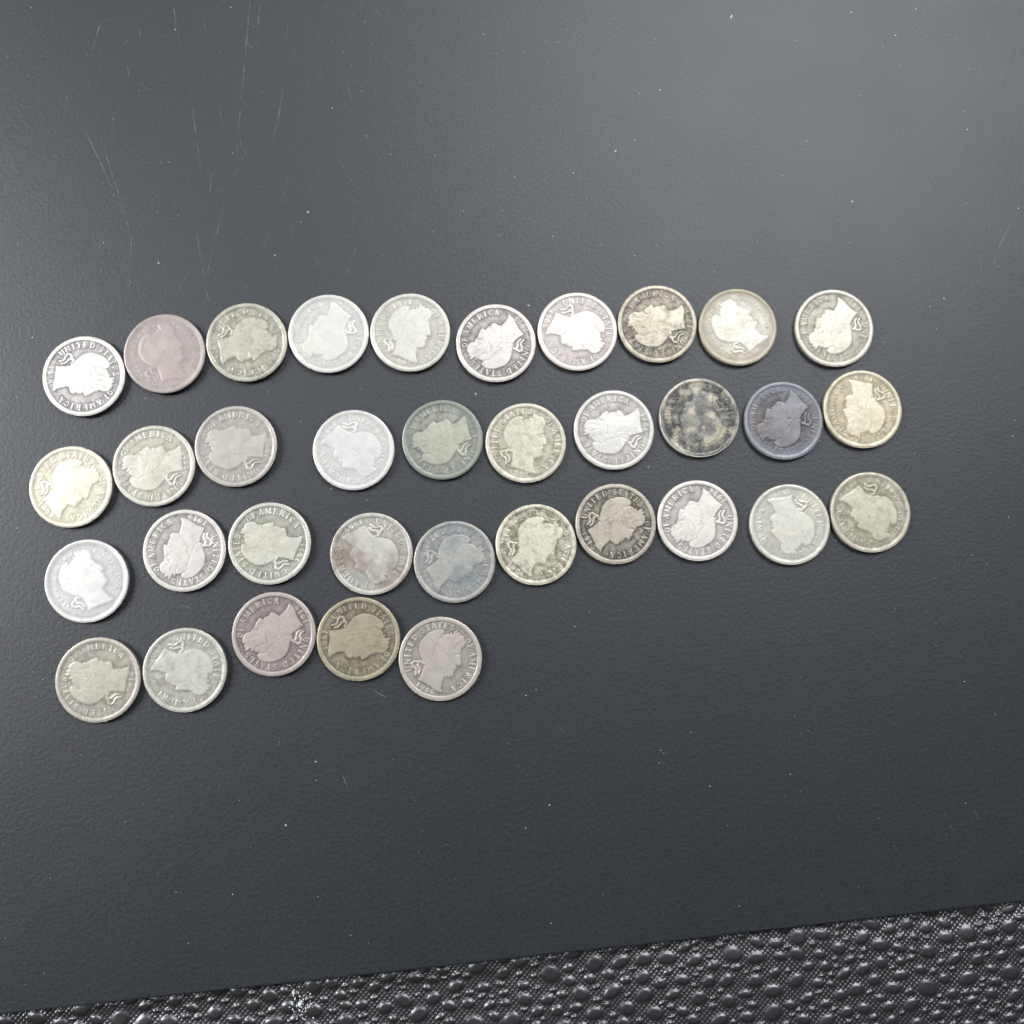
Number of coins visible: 35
